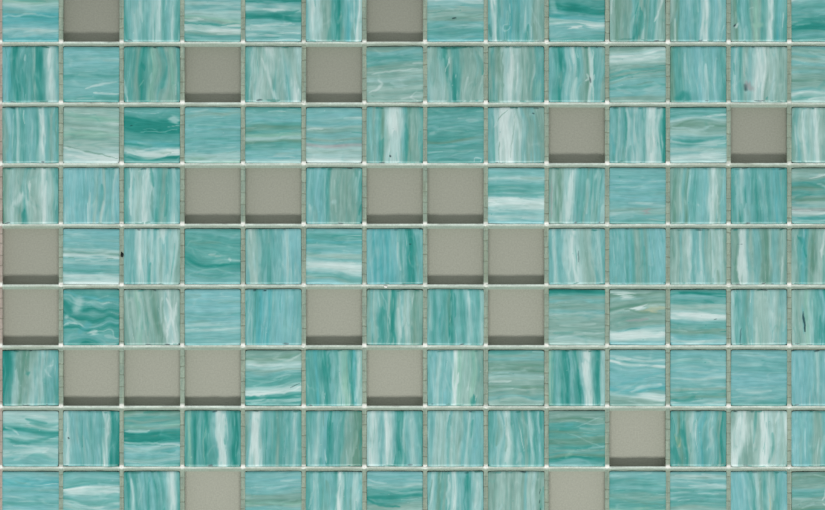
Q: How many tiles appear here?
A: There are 103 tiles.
